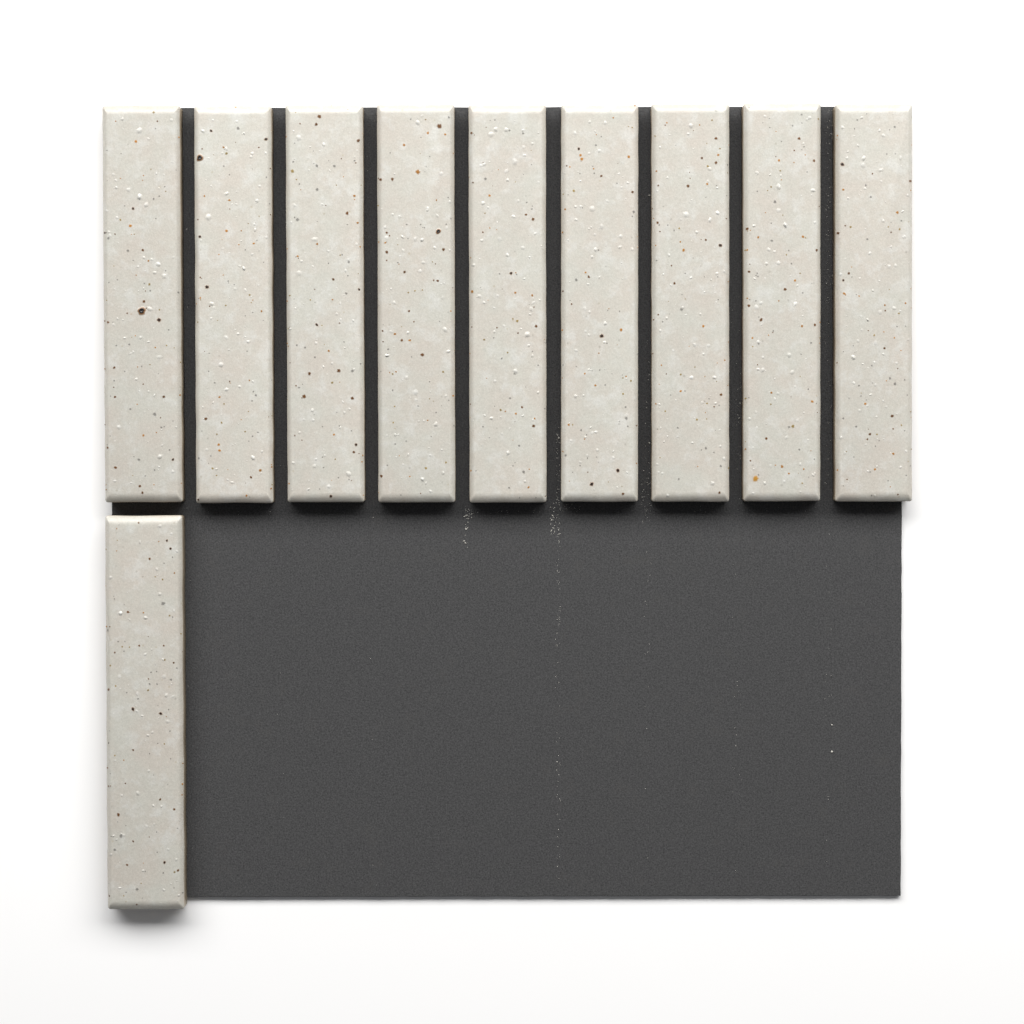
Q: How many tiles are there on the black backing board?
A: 10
